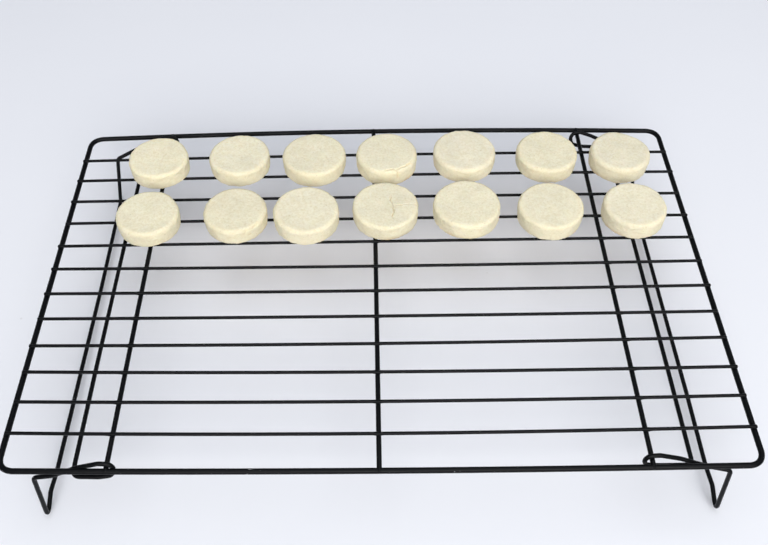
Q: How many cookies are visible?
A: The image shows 14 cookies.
